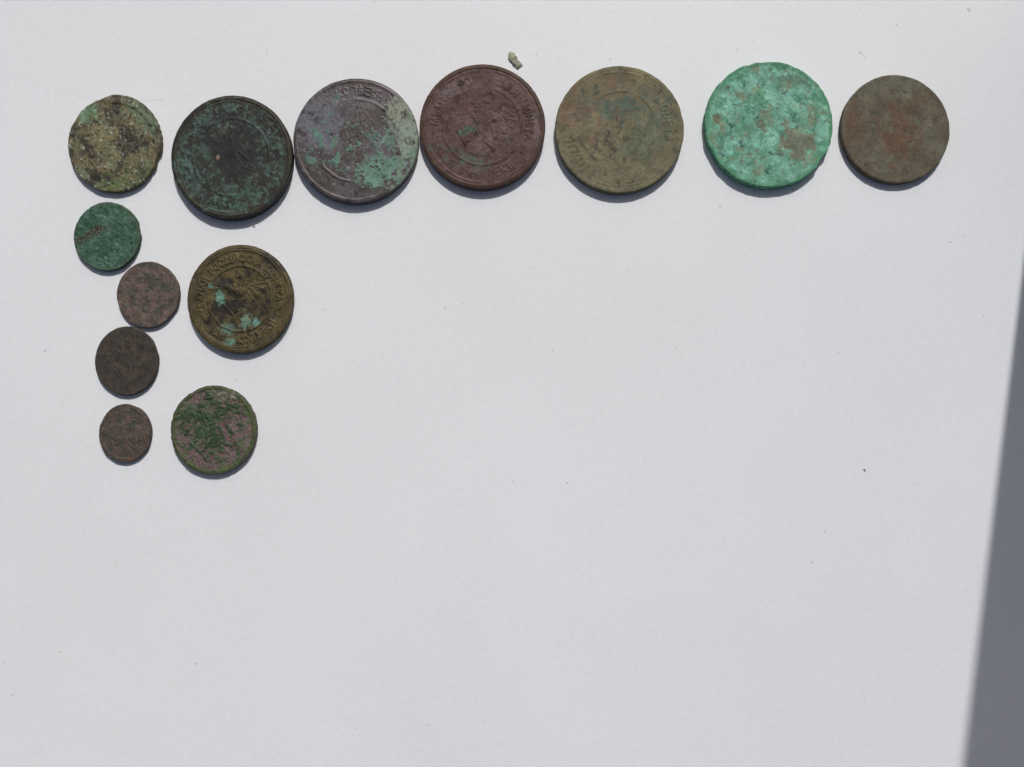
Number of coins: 13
